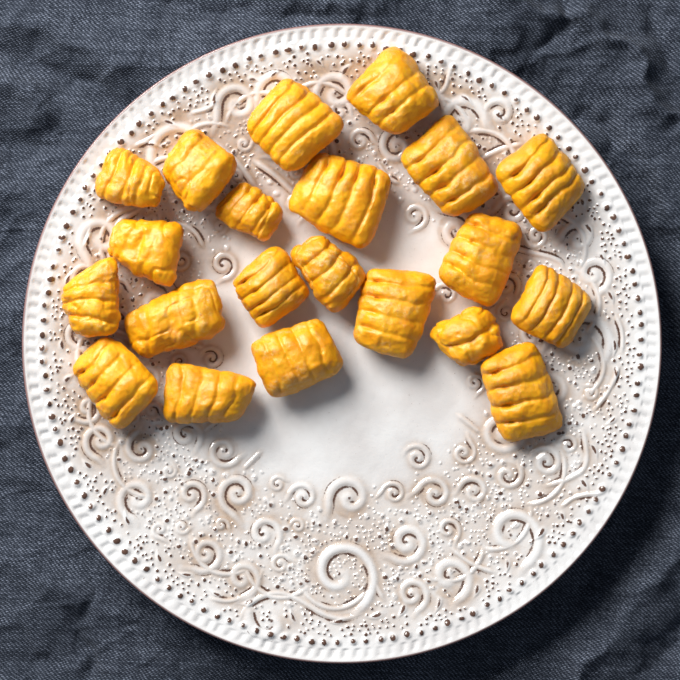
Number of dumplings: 21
